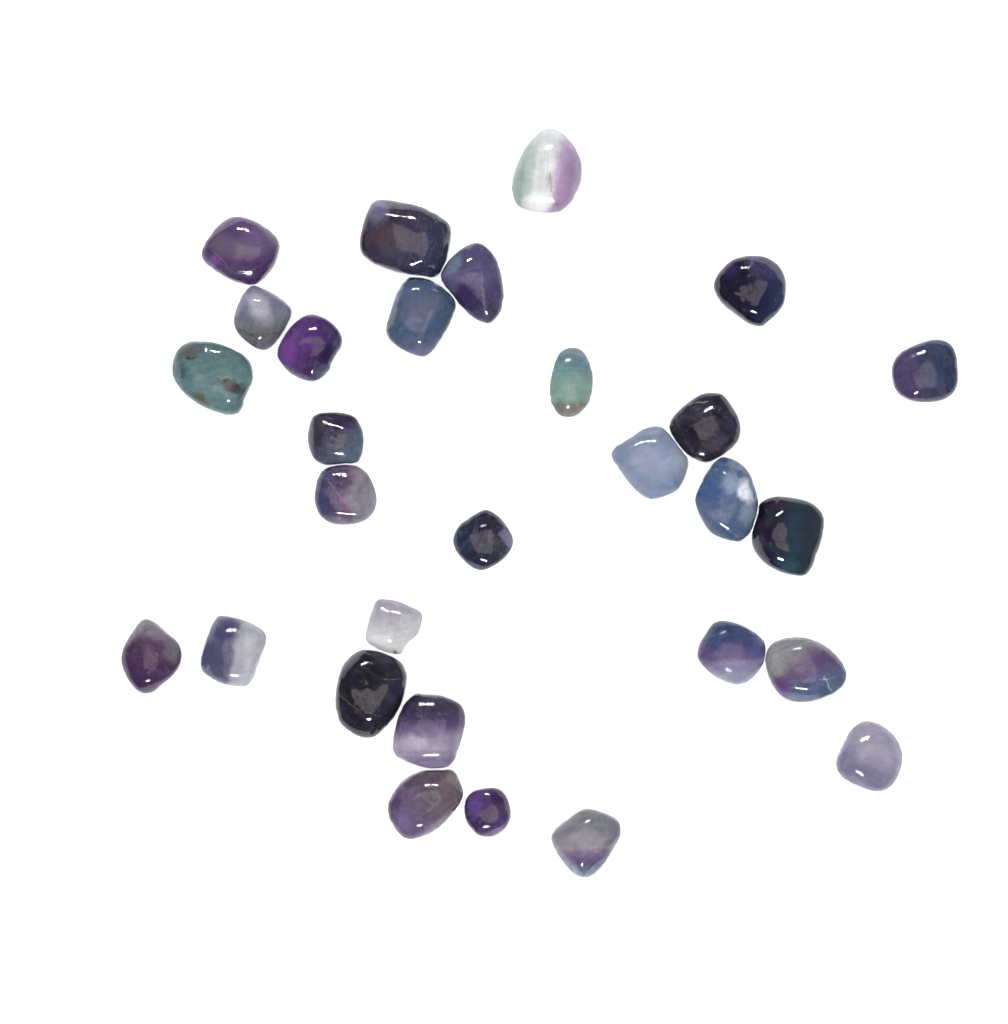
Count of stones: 29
